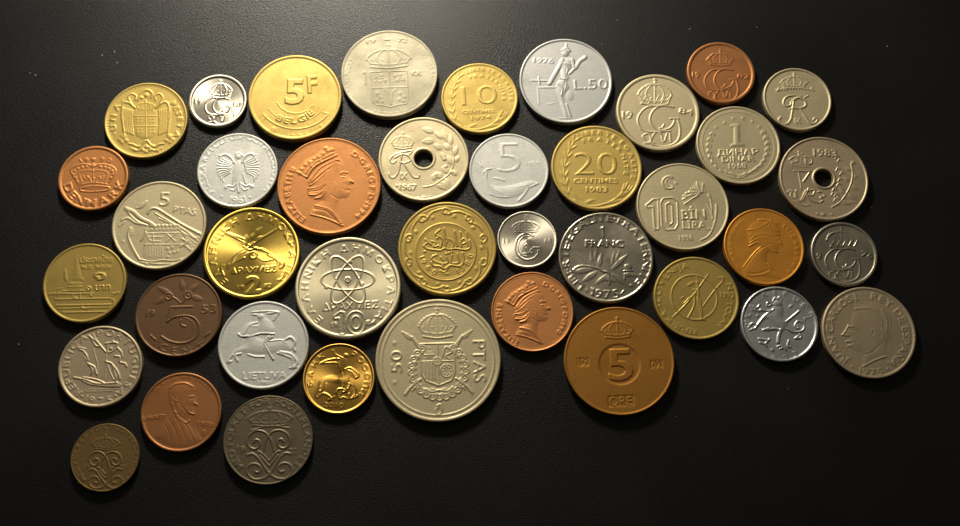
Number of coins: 40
